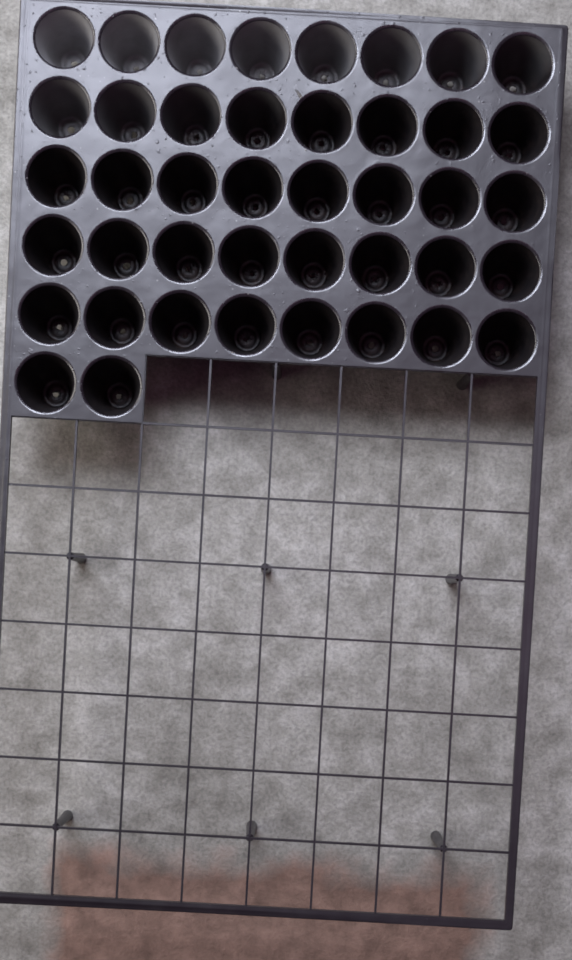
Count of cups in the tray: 42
